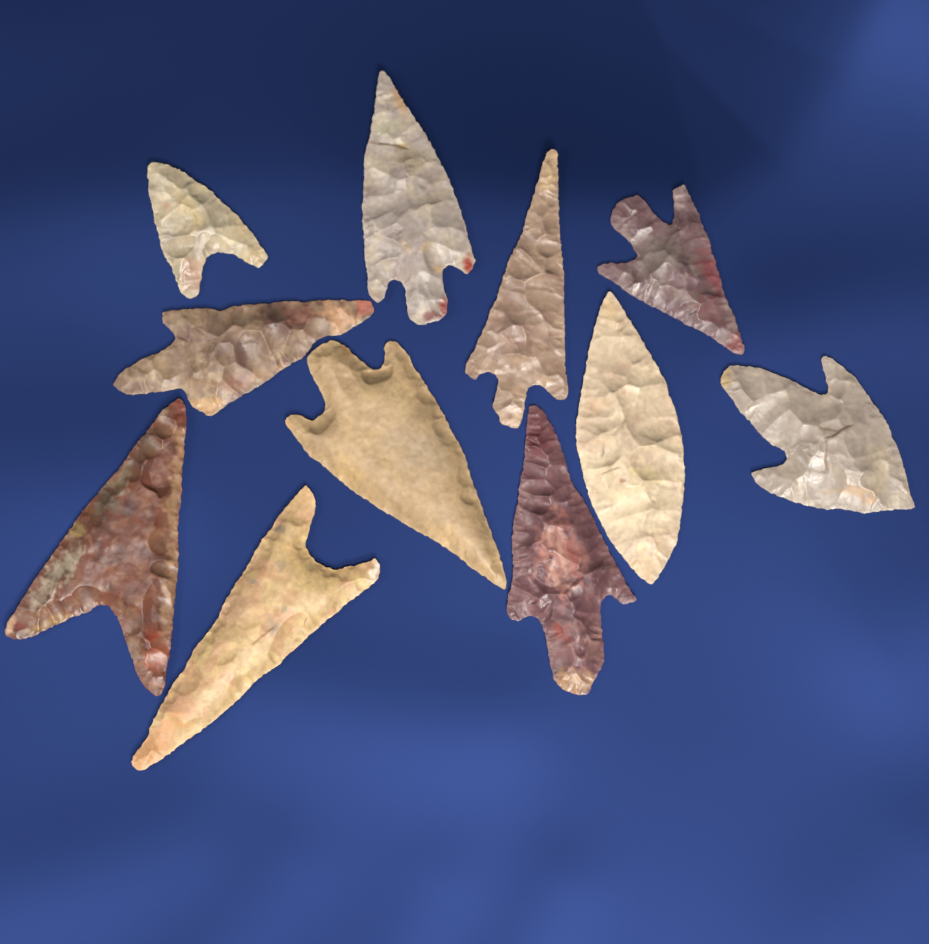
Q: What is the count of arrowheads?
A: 11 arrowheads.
